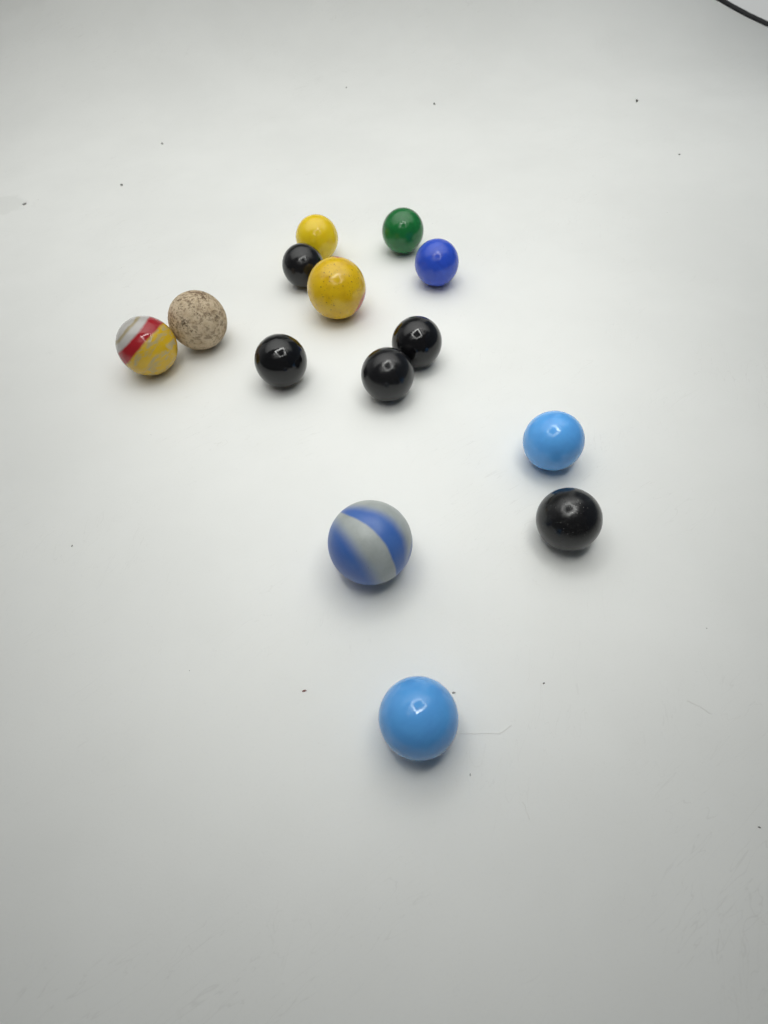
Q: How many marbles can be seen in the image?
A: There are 14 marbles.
